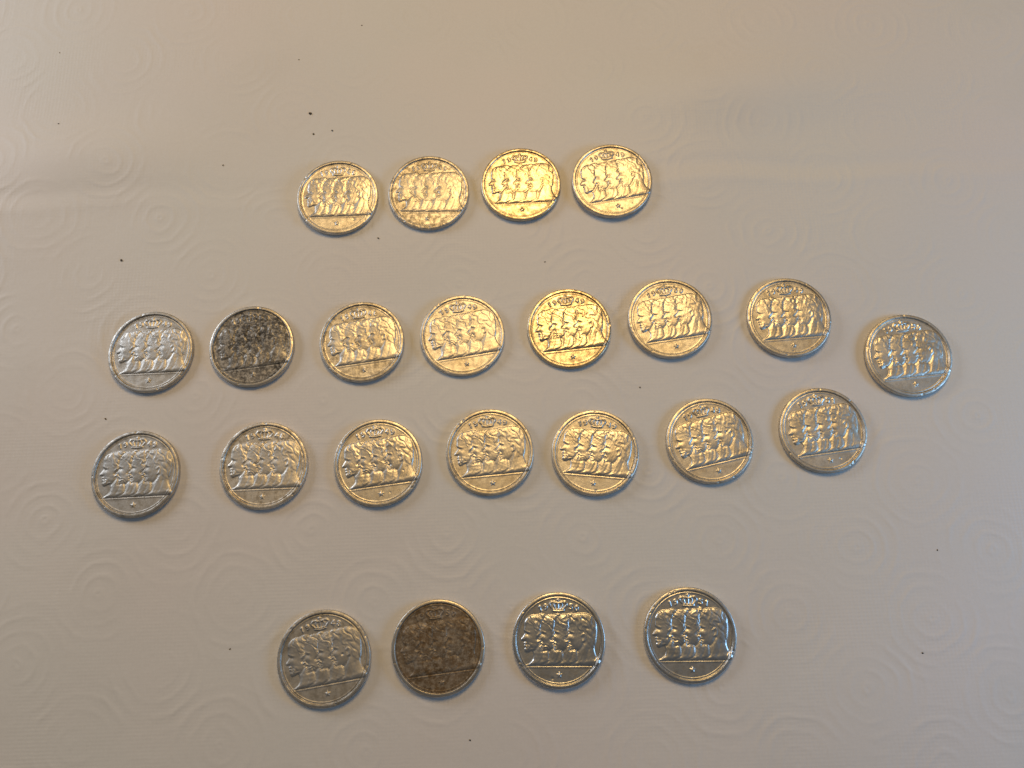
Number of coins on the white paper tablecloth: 23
